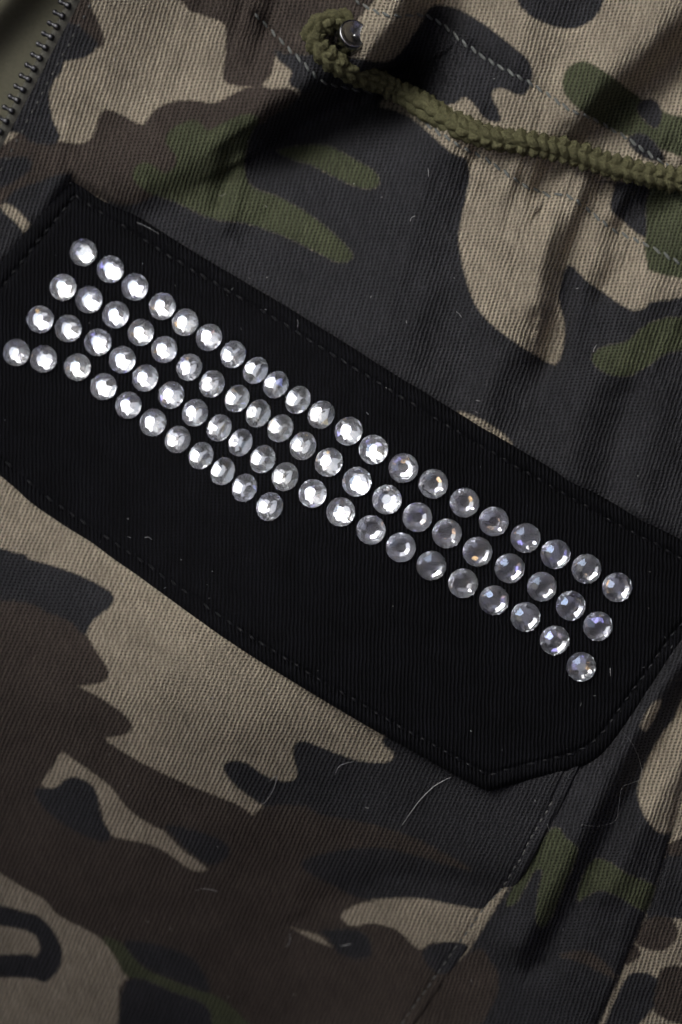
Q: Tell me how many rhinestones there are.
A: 74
